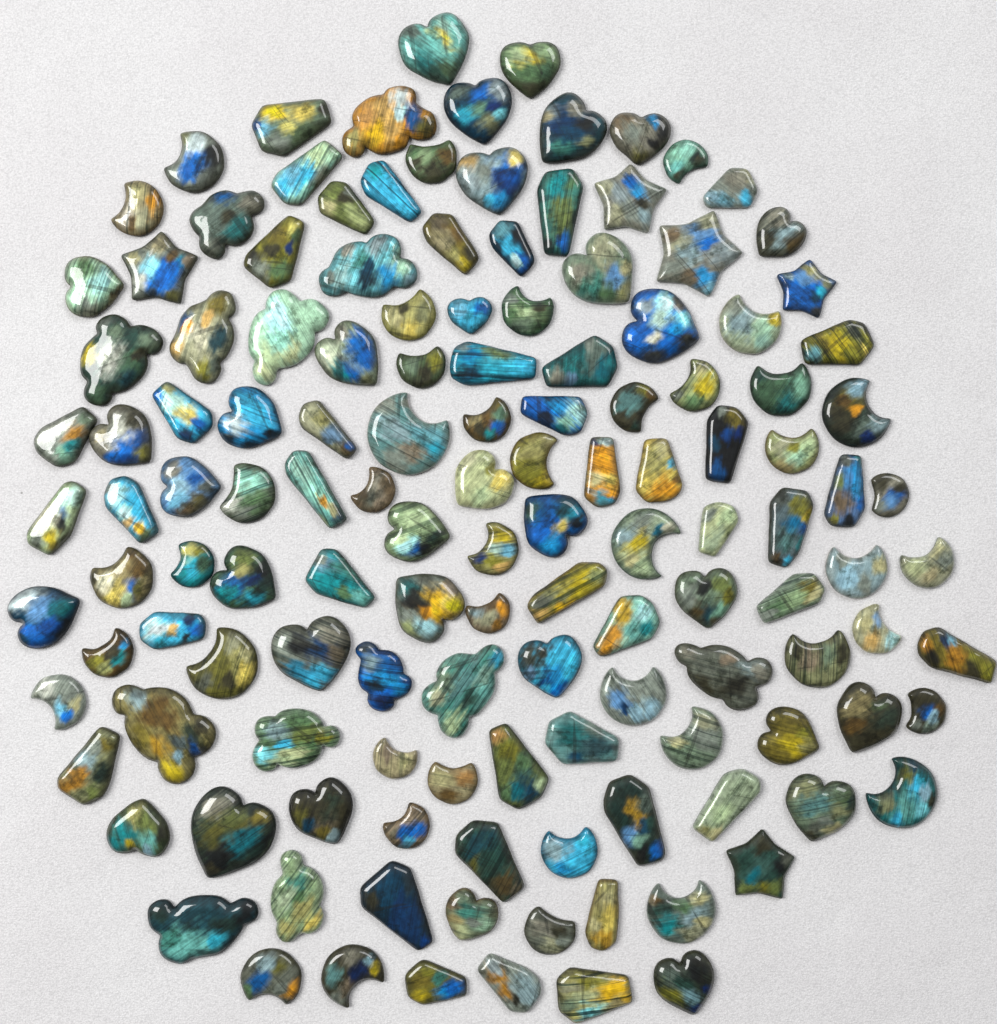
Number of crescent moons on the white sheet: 43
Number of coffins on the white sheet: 42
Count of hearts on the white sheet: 32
